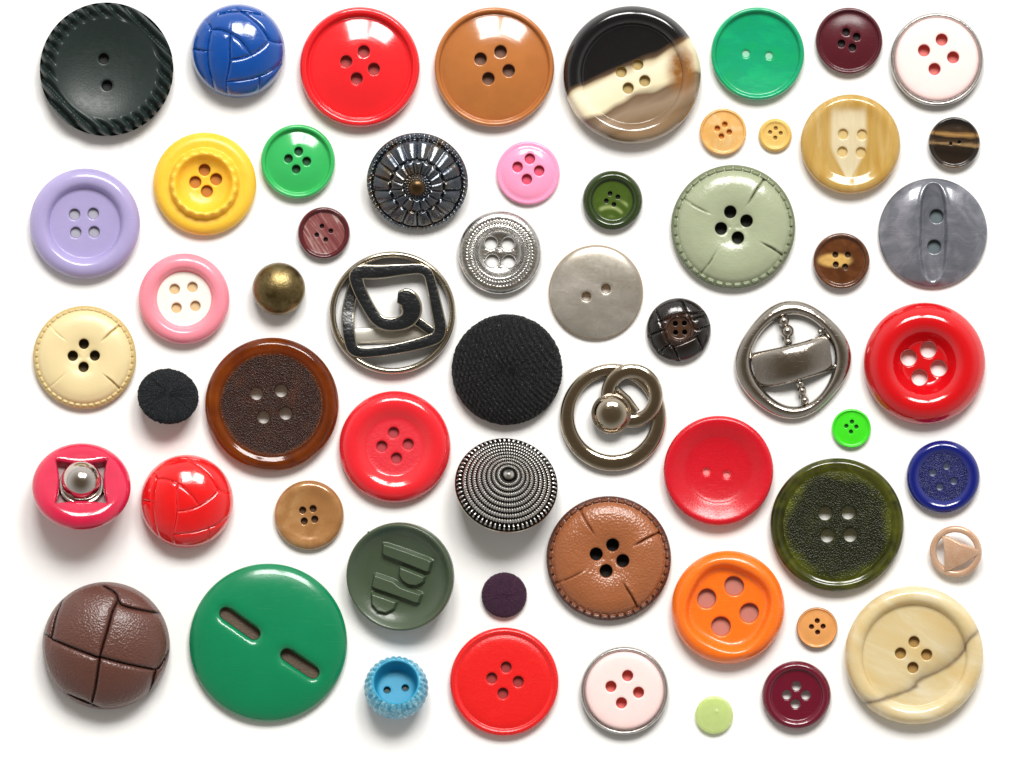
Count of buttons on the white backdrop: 58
